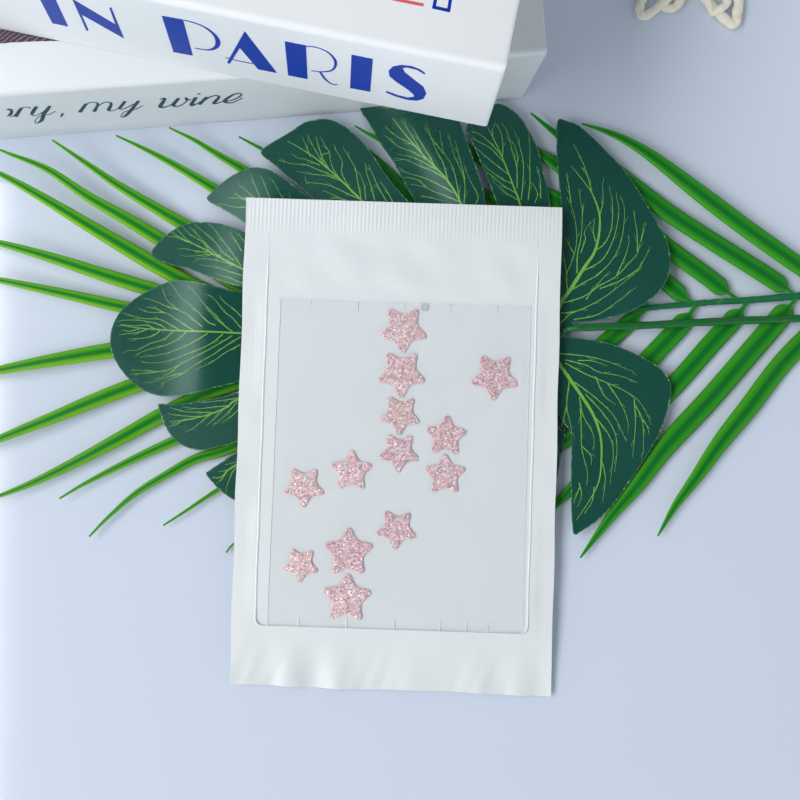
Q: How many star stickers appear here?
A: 13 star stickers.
